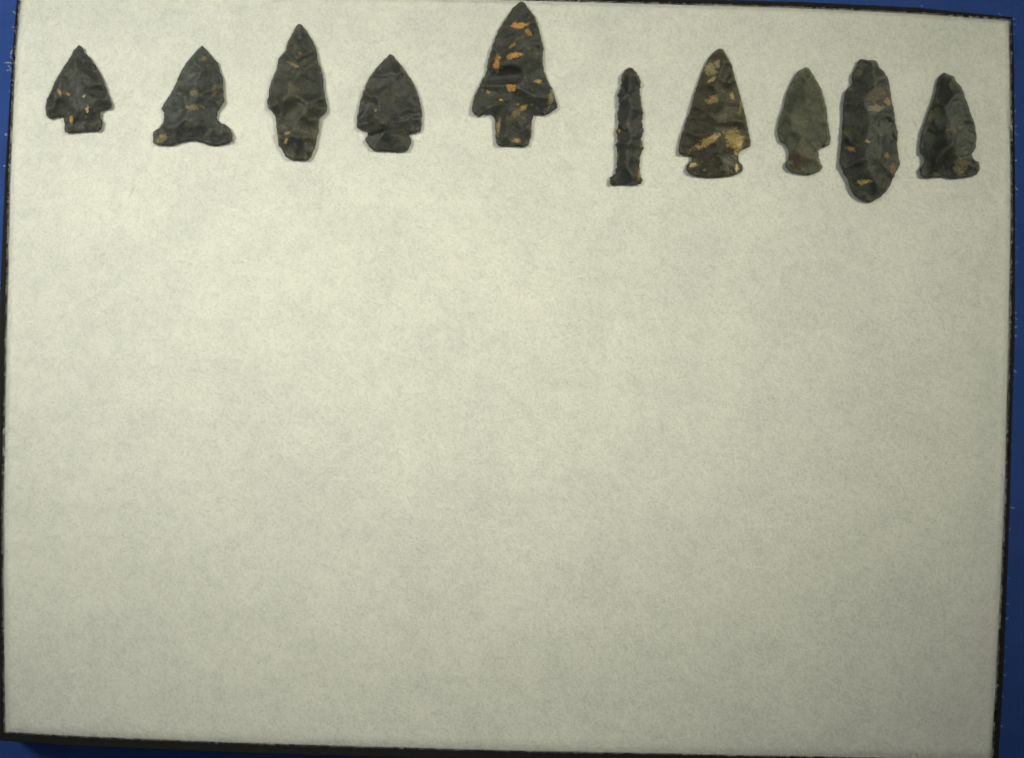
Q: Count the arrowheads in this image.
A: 10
